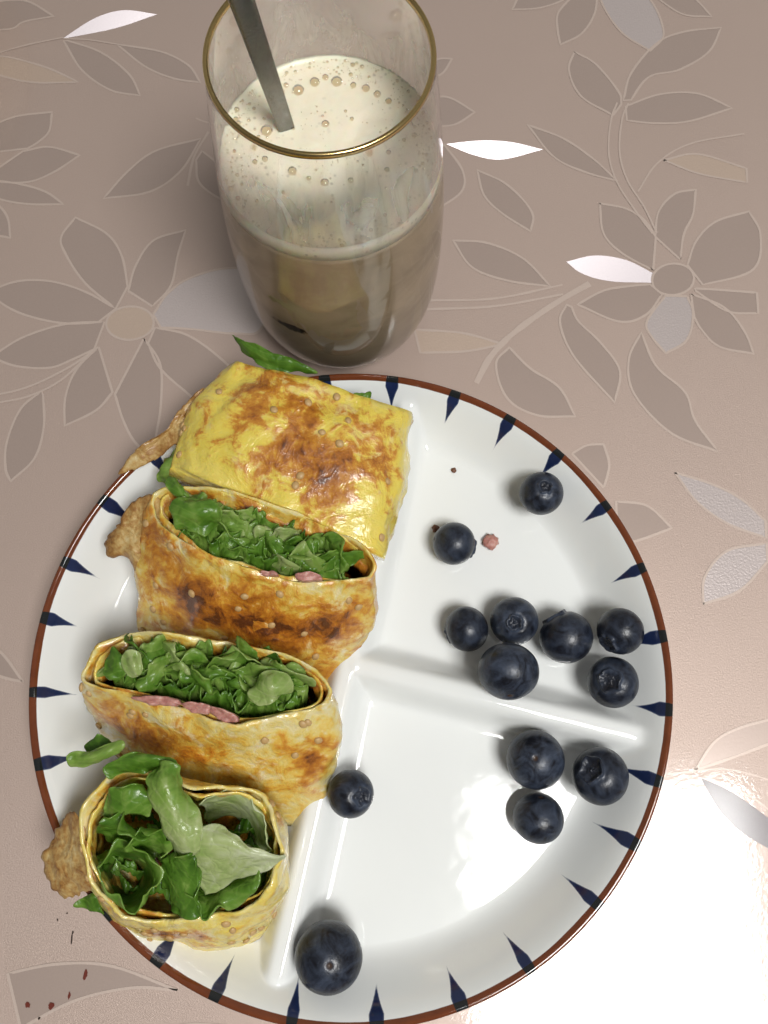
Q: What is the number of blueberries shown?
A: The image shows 13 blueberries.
